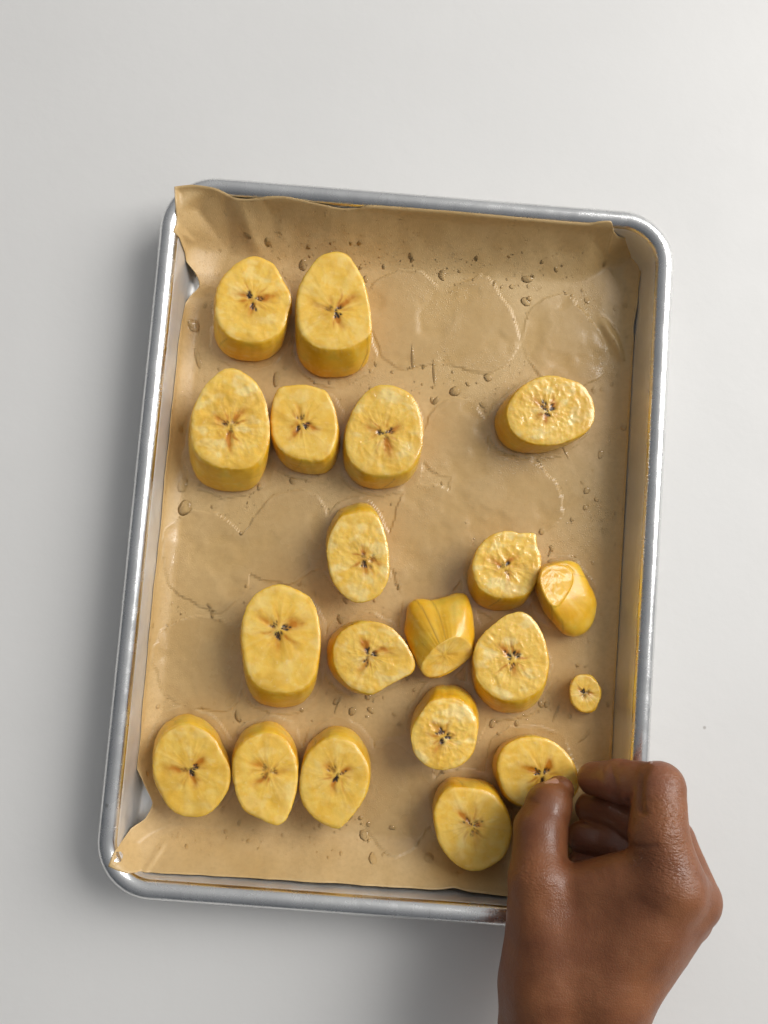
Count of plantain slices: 20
